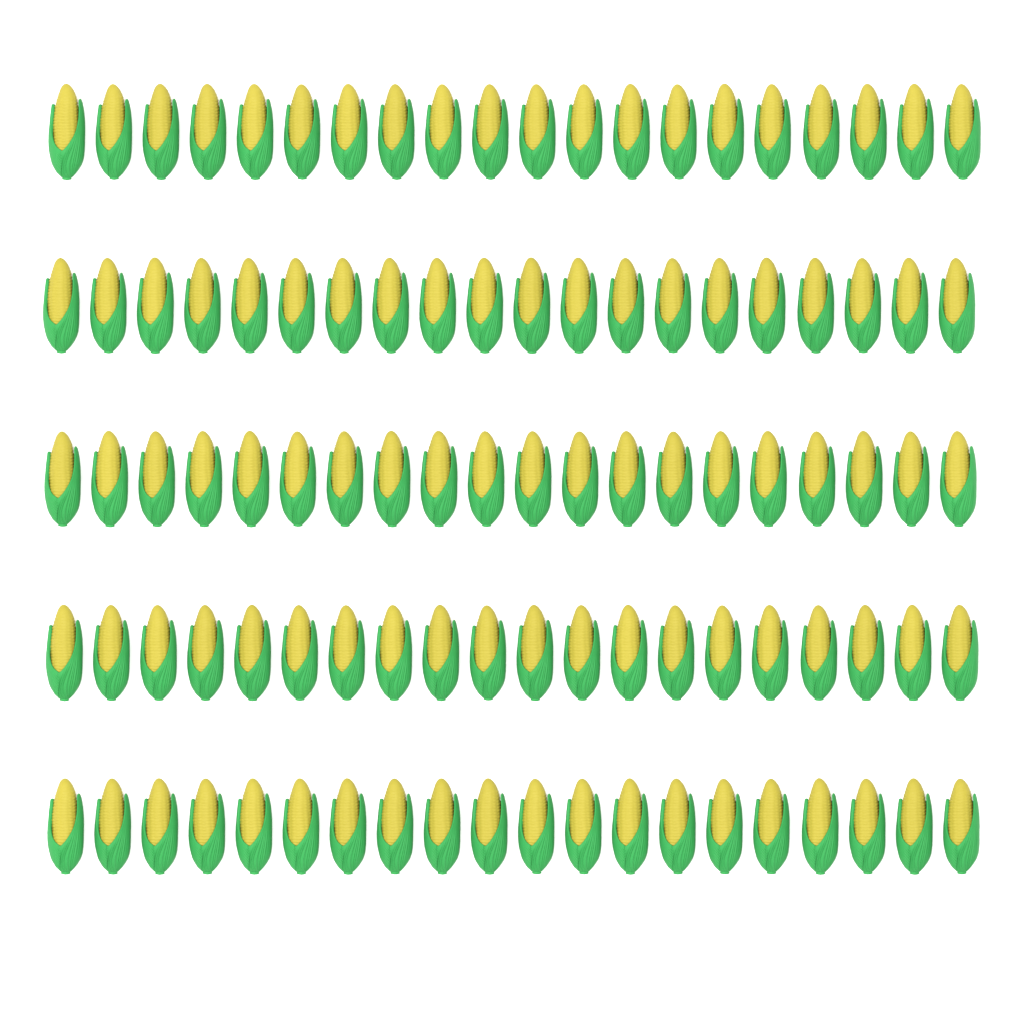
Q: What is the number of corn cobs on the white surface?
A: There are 100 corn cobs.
